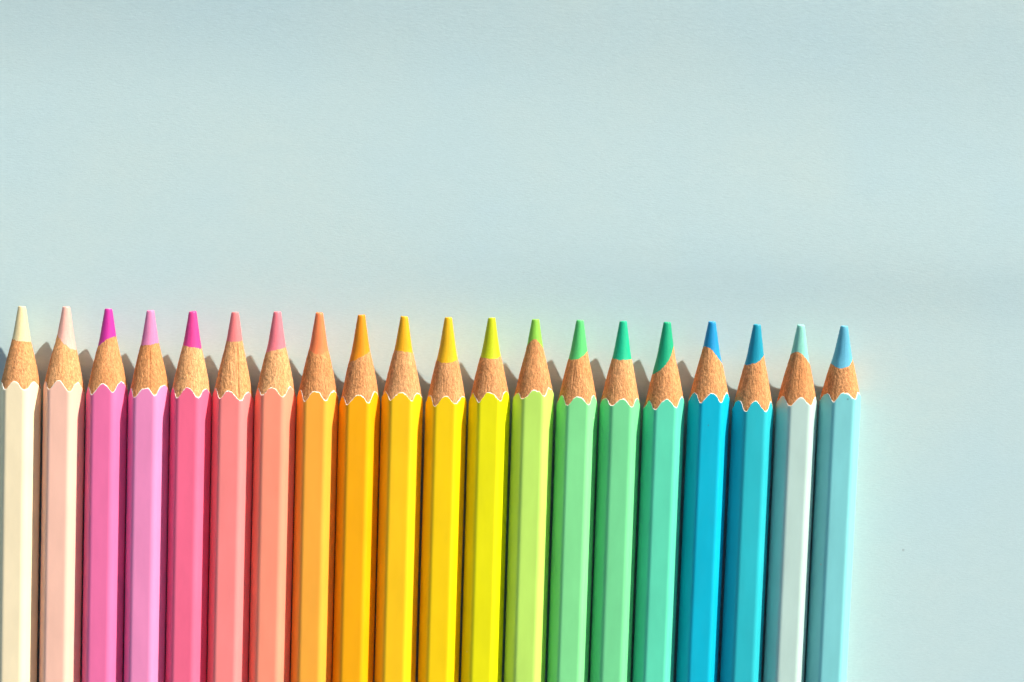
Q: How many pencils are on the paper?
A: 20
